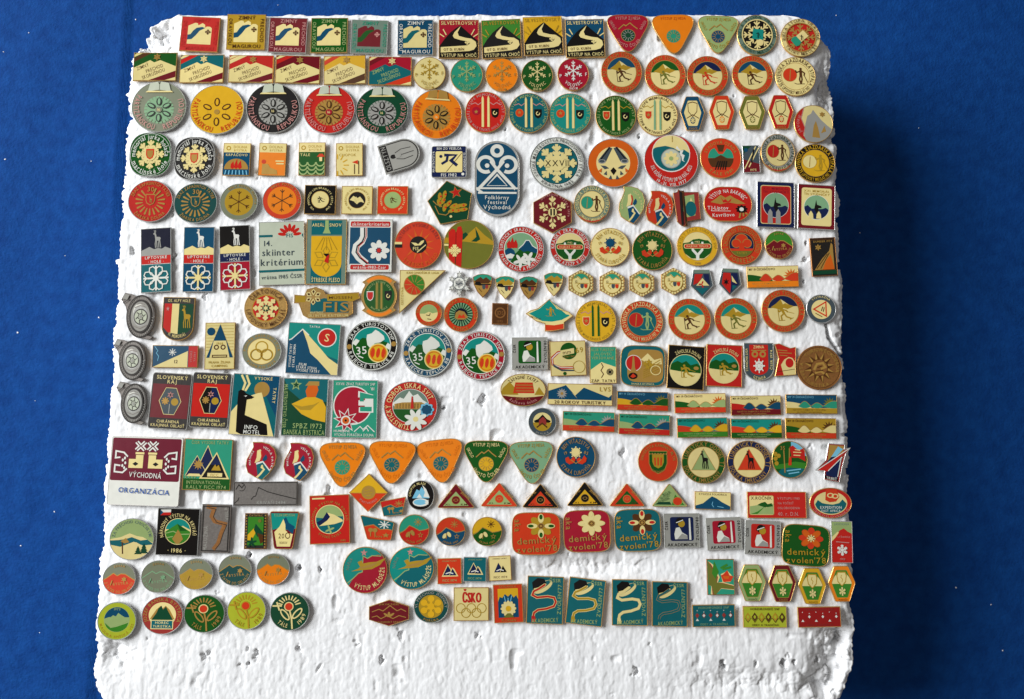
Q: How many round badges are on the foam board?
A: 85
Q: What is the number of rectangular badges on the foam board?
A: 90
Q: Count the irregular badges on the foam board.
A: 46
